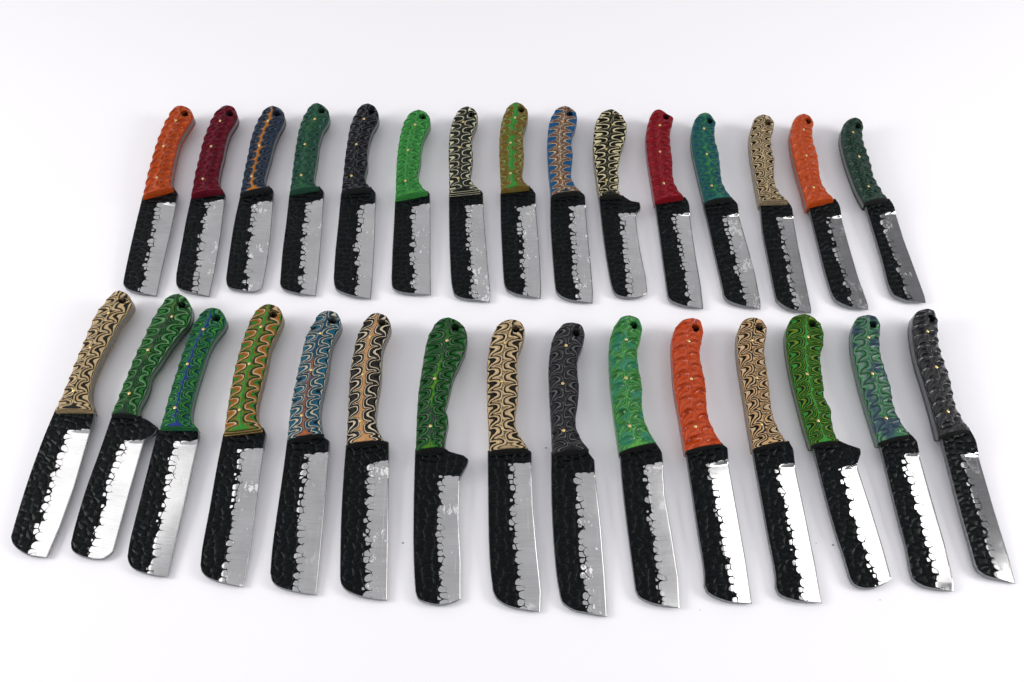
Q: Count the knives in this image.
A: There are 30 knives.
